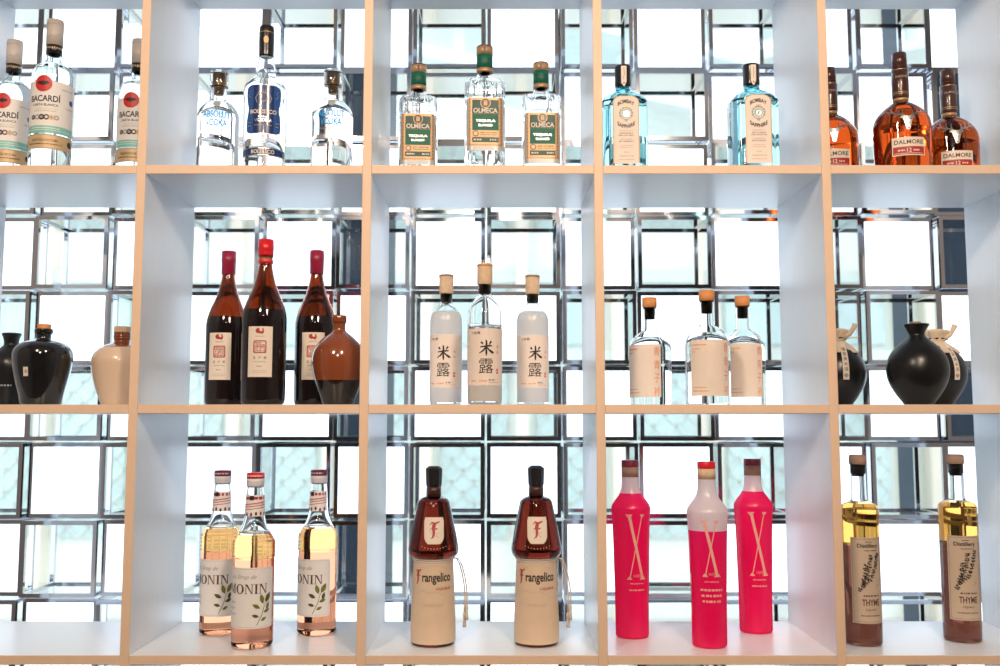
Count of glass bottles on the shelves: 33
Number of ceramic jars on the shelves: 7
